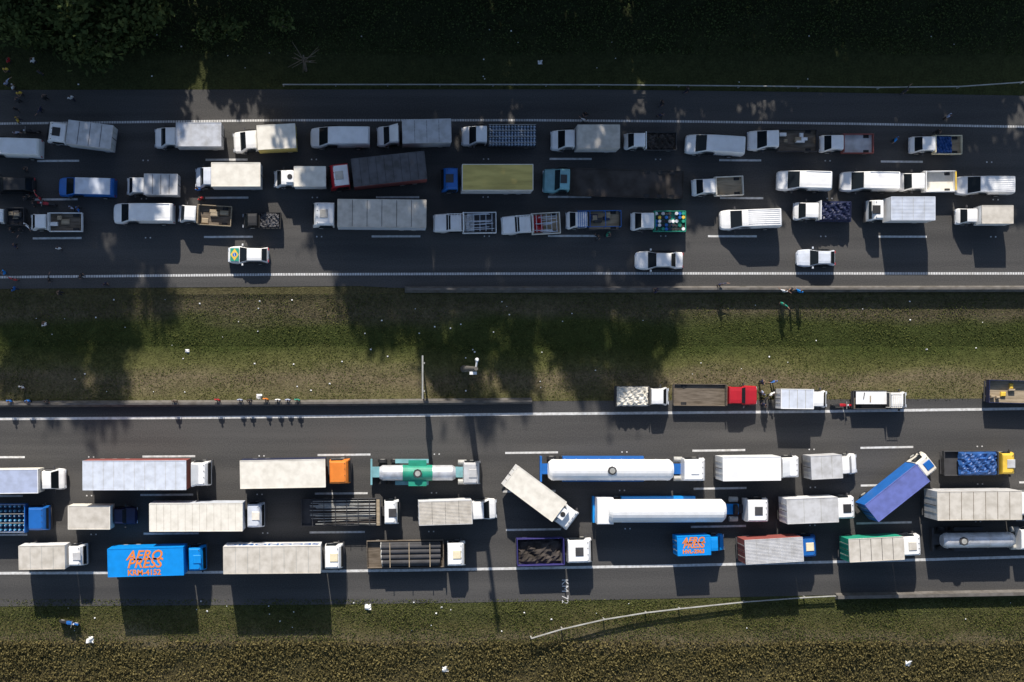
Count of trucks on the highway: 62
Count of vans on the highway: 9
